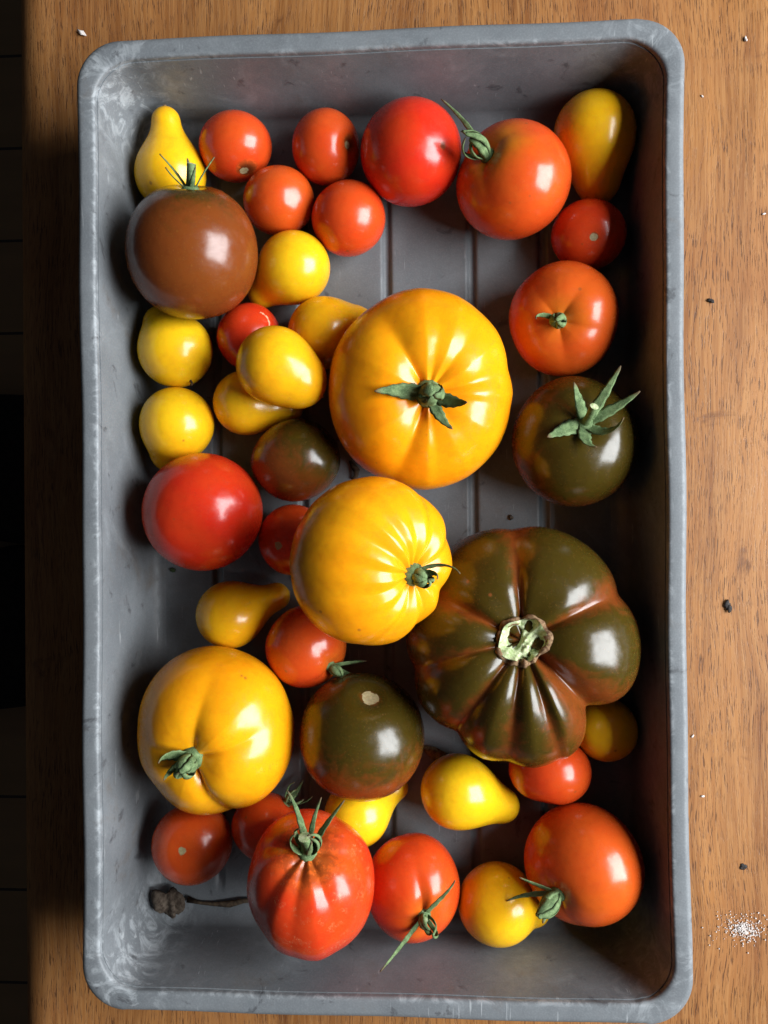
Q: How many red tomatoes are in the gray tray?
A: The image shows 18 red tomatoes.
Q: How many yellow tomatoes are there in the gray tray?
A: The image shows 16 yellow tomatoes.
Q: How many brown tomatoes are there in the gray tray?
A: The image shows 5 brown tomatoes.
